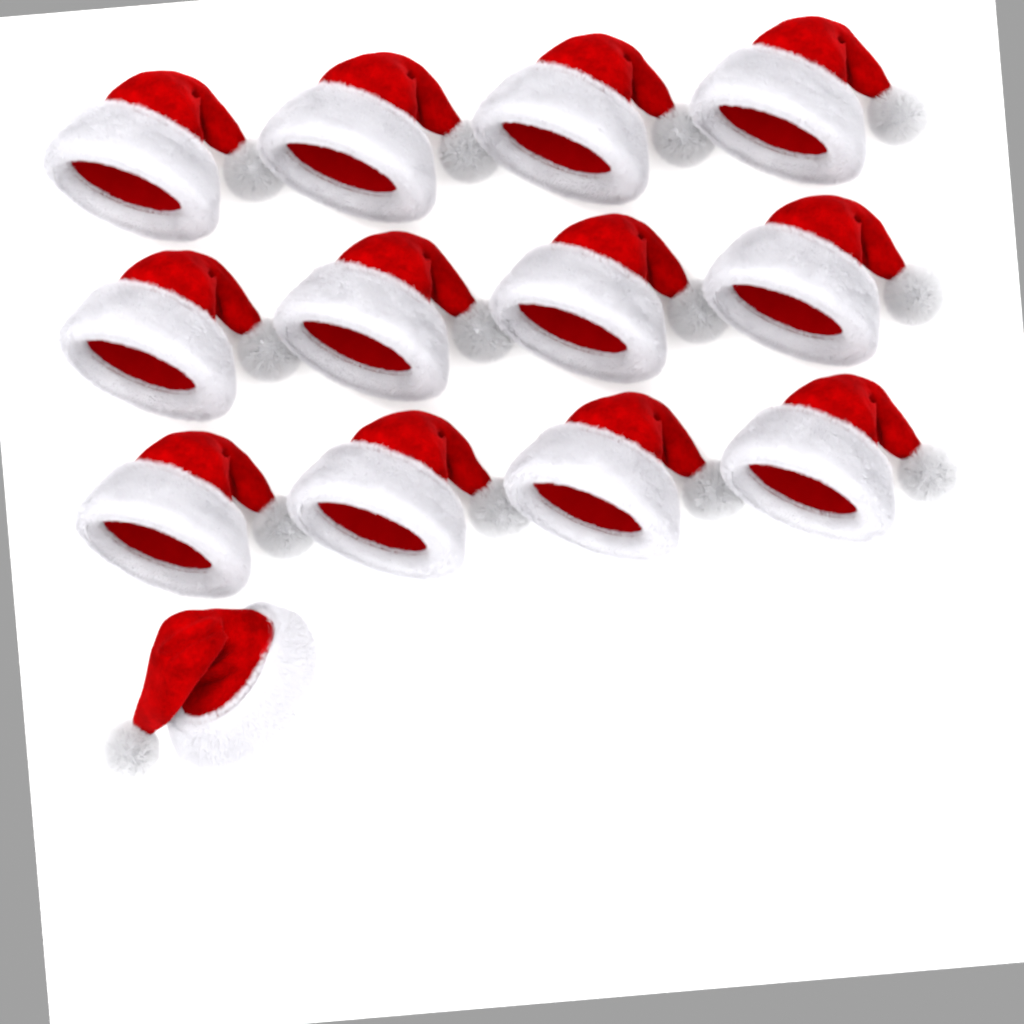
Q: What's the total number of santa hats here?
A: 13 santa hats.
